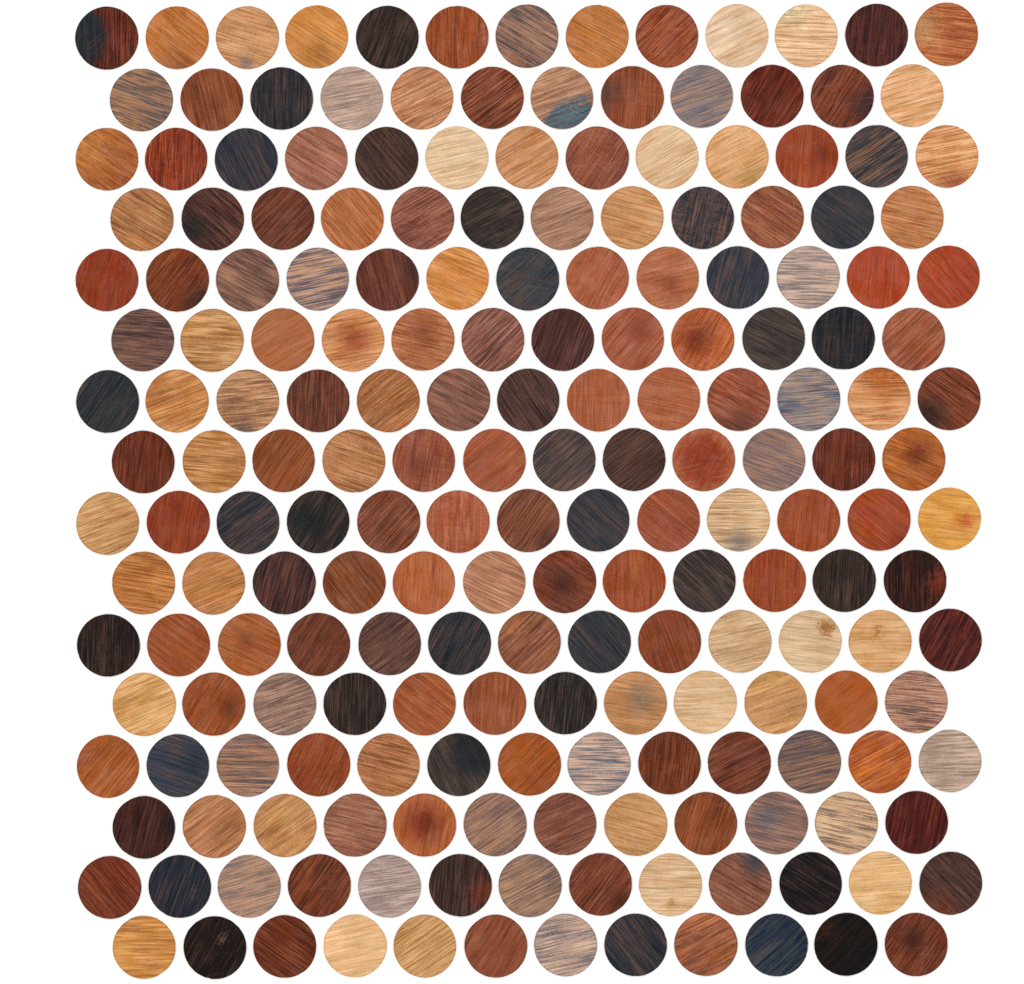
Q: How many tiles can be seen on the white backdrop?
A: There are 200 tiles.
